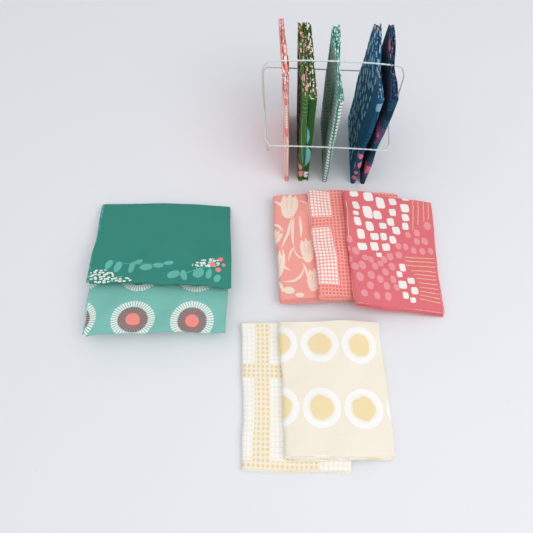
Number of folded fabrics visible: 13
